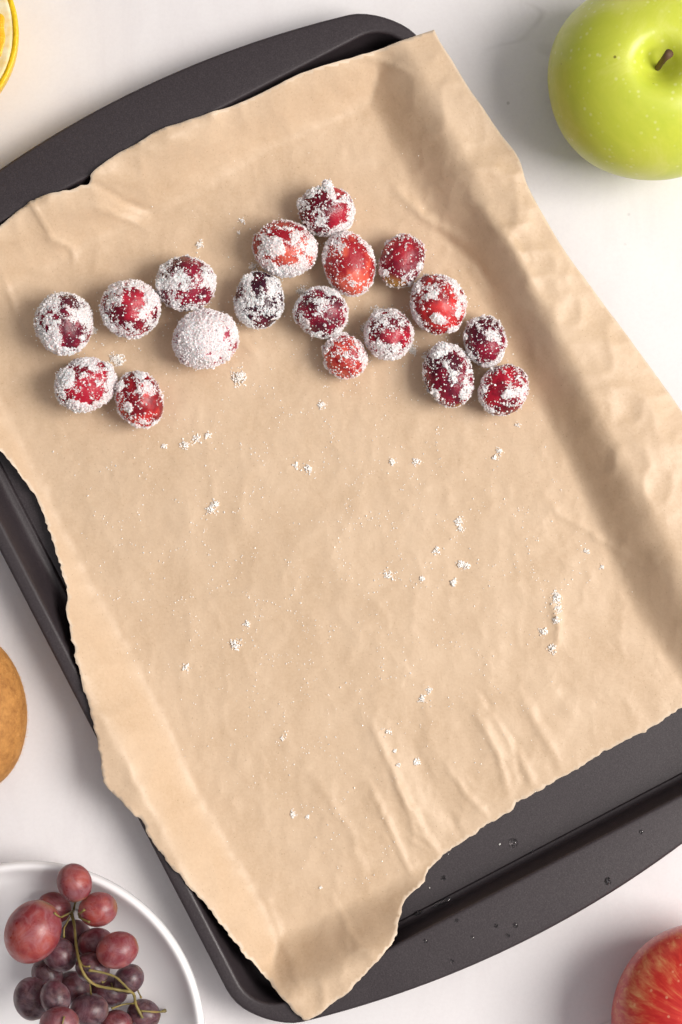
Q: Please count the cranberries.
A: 18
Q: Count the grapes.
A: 19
